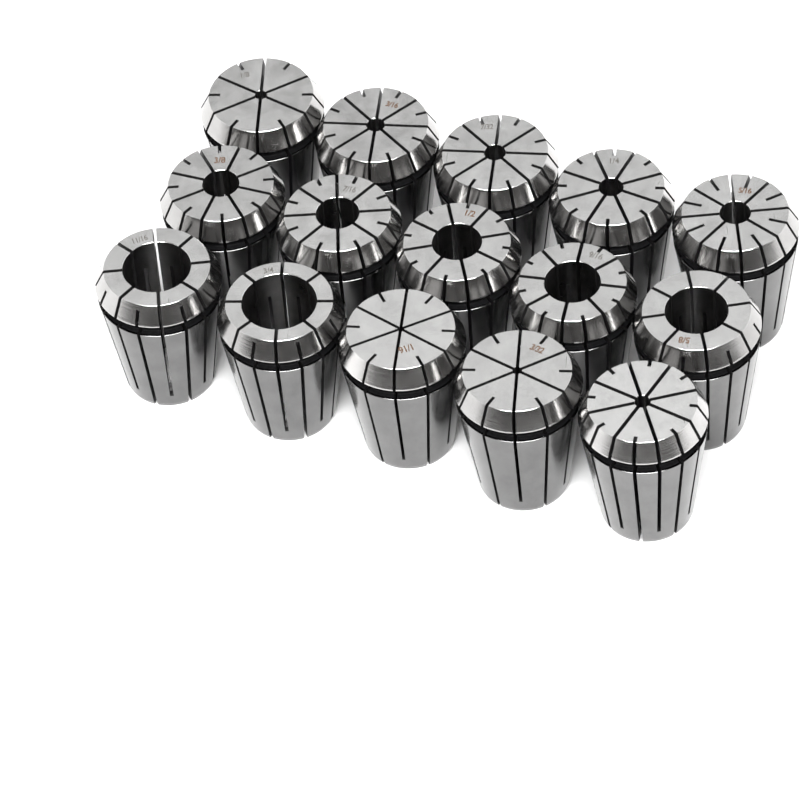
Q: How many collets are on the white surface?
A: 15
